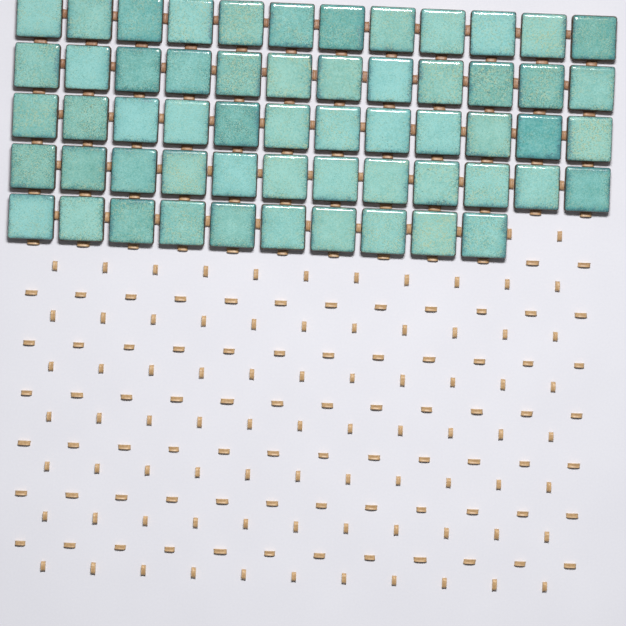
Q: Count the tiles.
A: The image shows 58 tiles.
